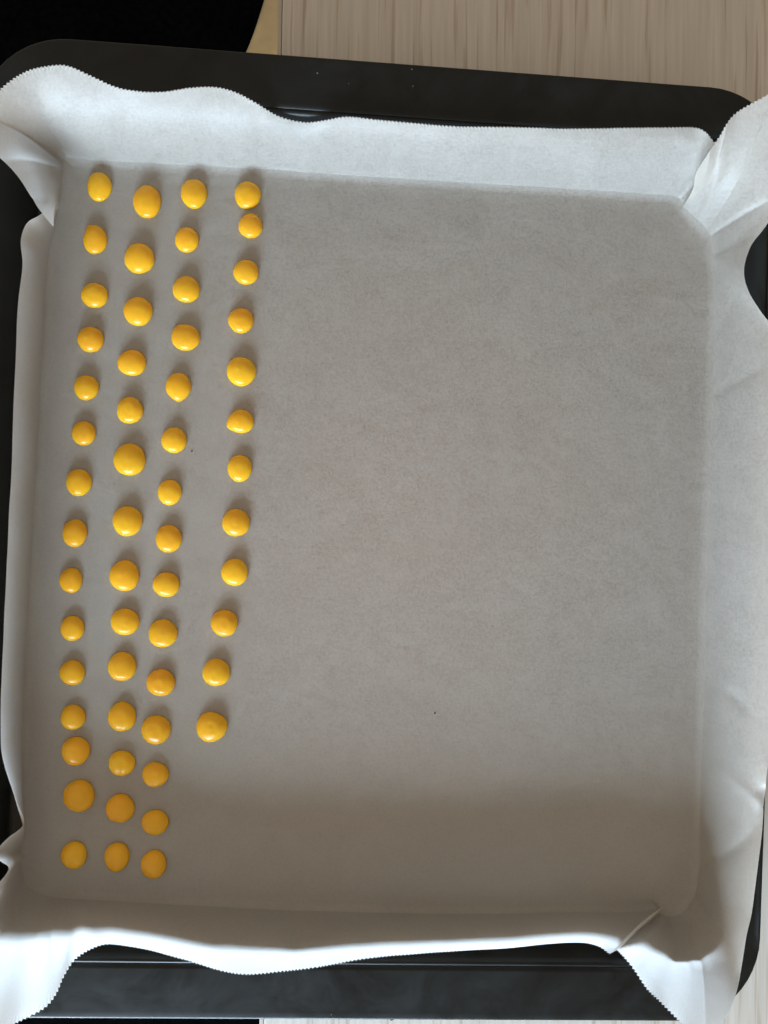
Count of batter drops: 56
